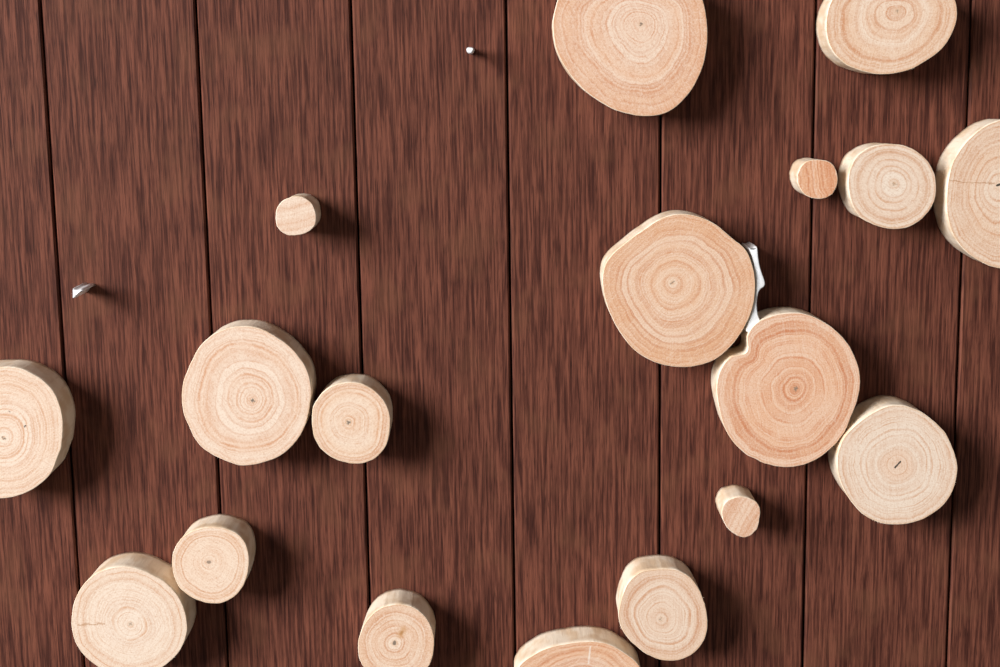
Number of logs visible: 18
